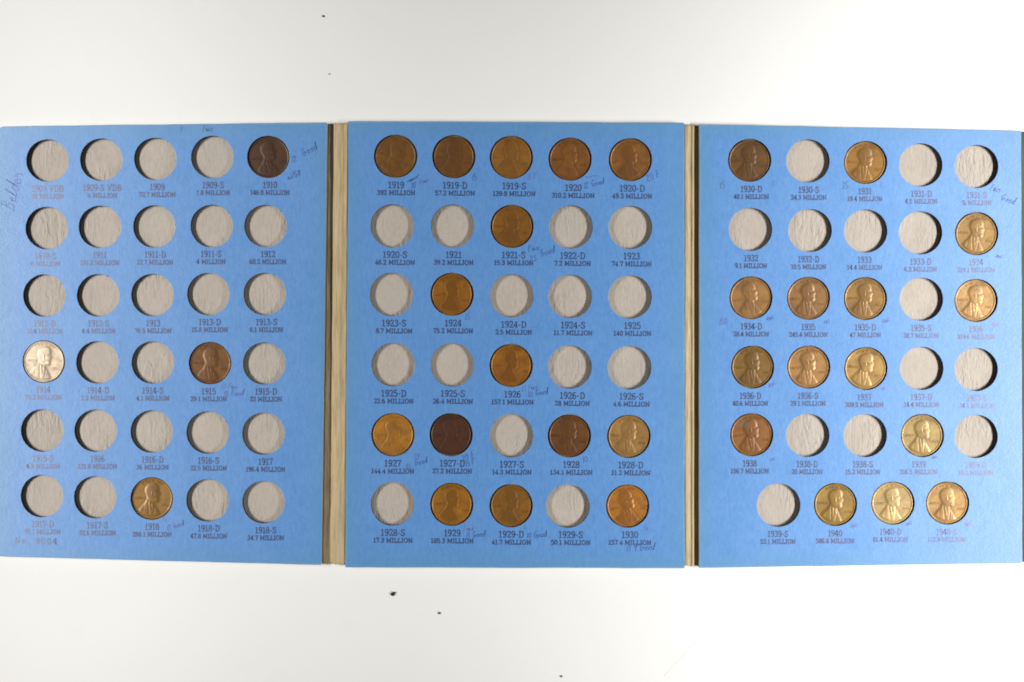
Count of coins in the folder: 34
